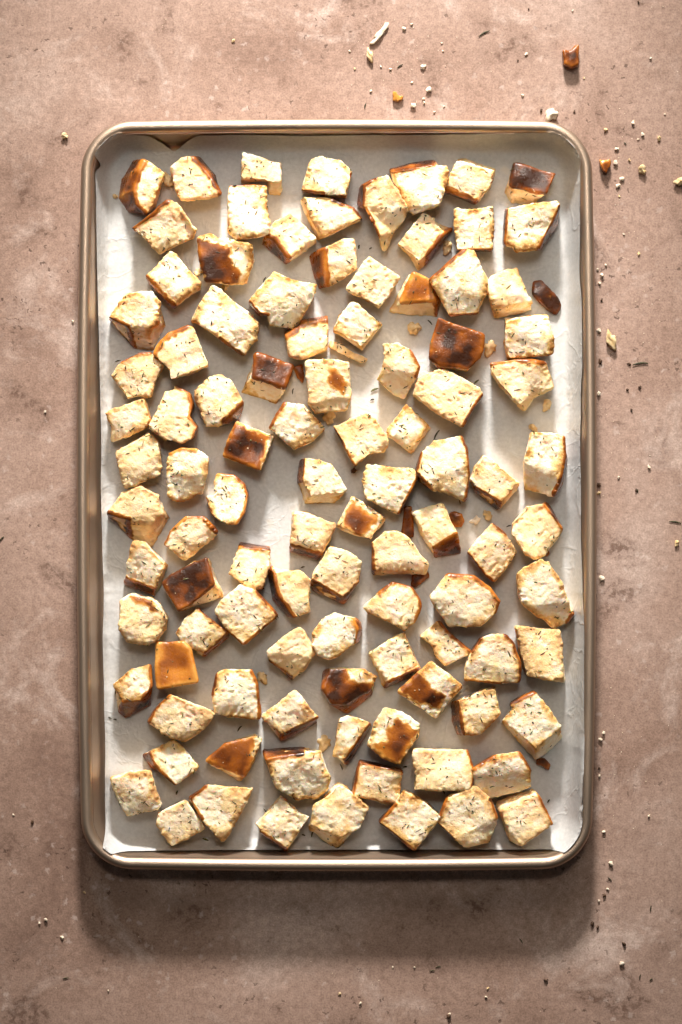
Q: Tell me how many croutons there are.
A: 102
